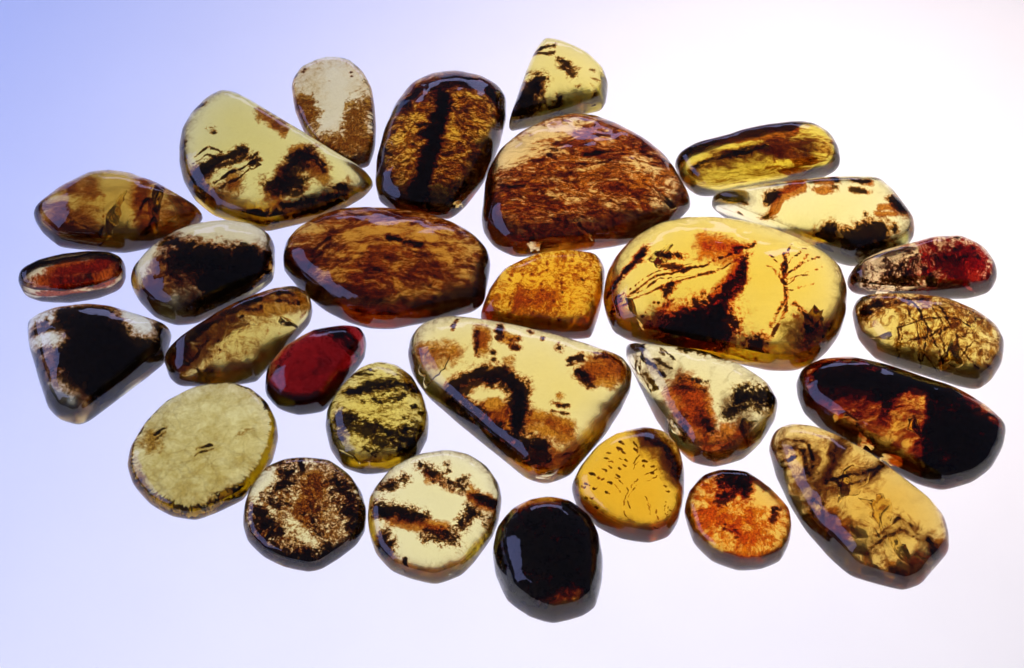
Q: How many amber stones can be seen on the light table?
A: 29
